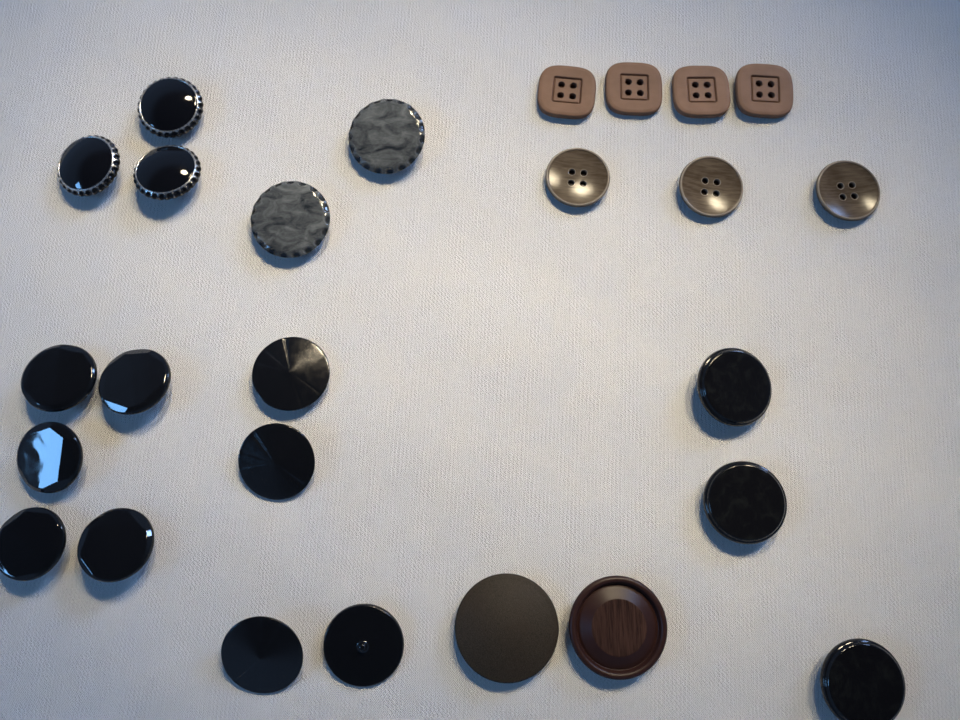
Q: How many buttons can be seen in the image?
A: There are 26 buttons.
